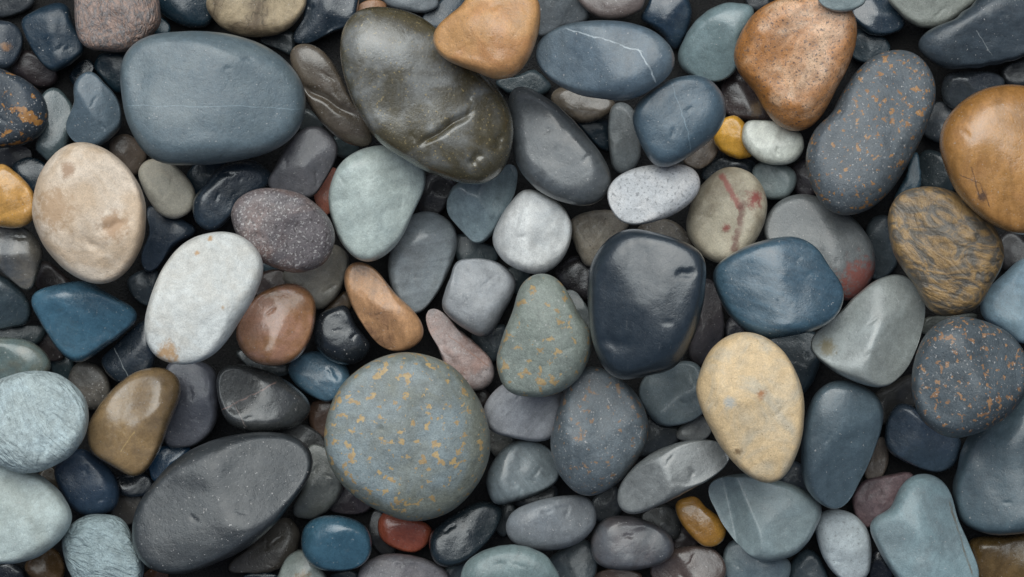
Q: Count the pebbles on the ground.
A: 185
